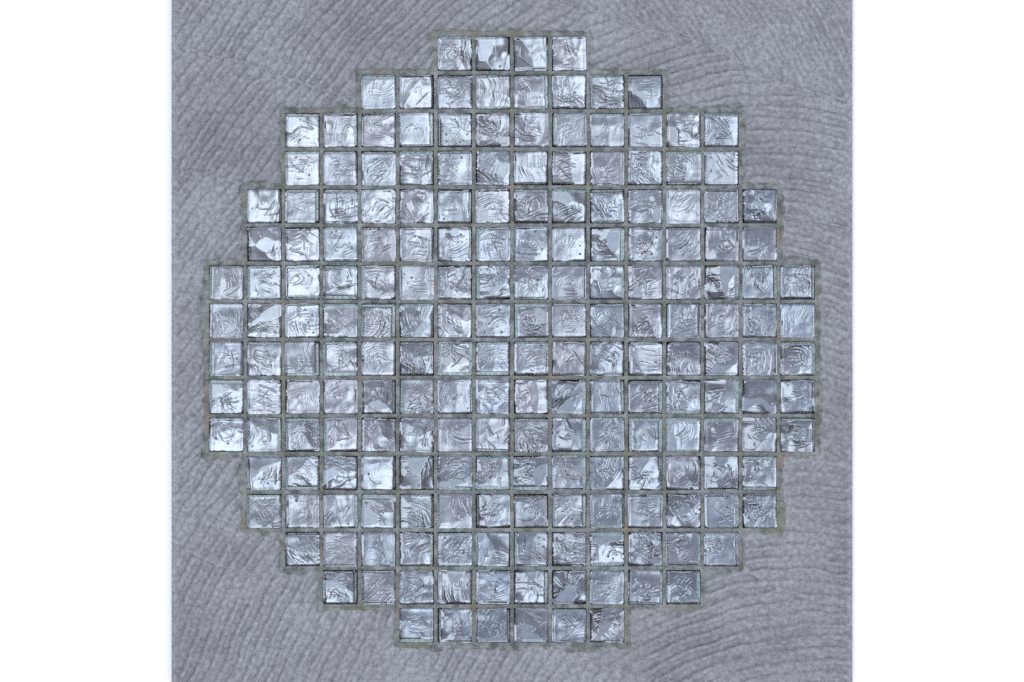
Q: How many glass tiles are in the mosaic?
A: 200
